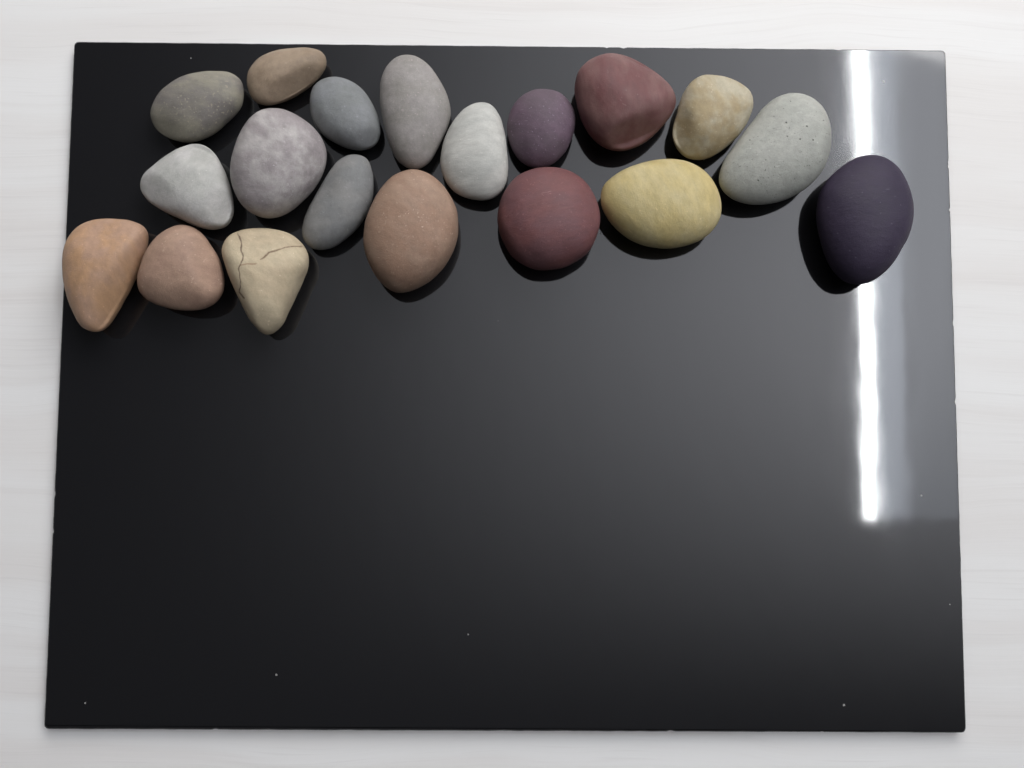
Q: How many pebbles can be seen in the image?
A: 19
